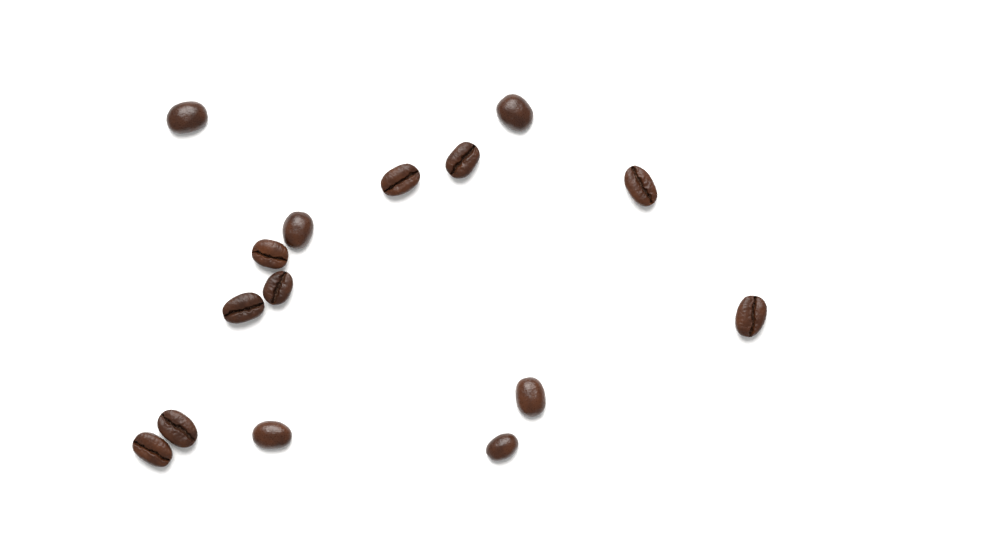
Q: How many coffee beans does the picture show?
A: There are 15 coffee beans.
